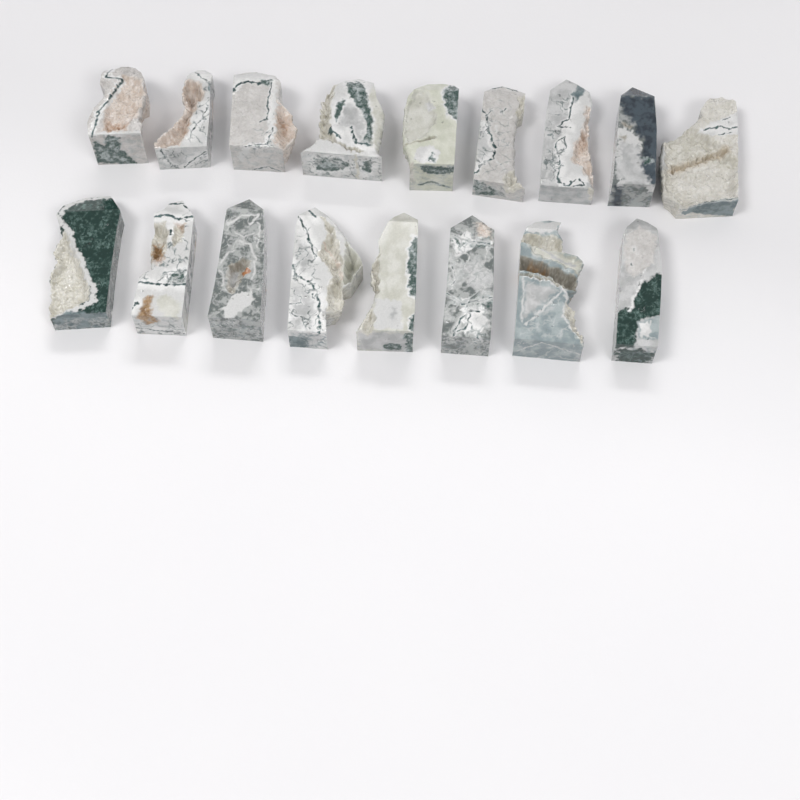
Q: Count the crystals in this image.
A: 17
